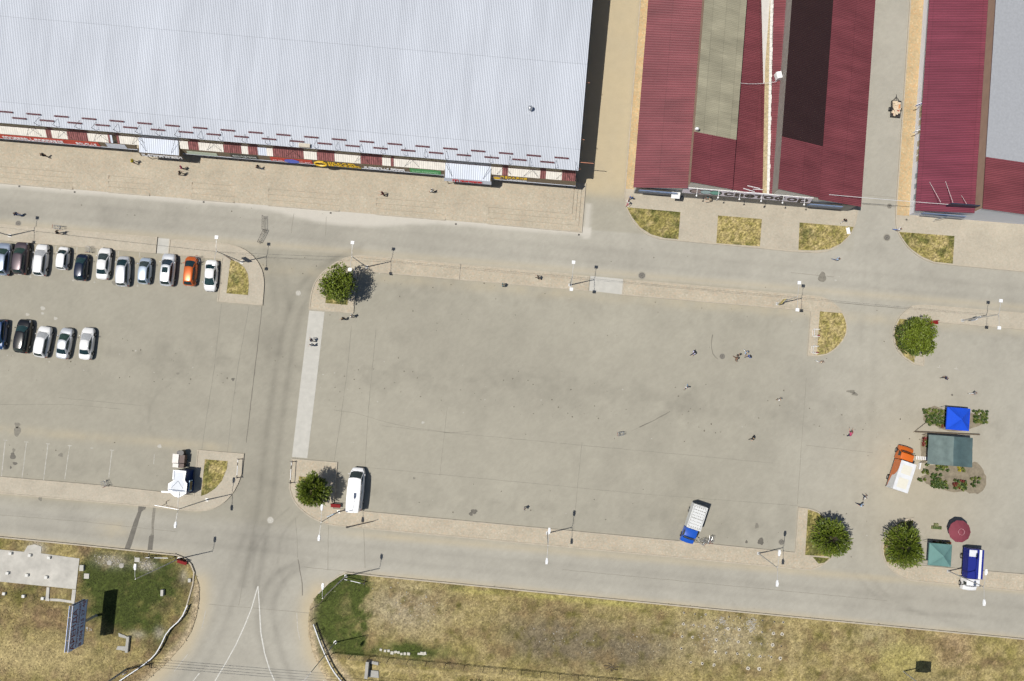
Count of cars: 16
